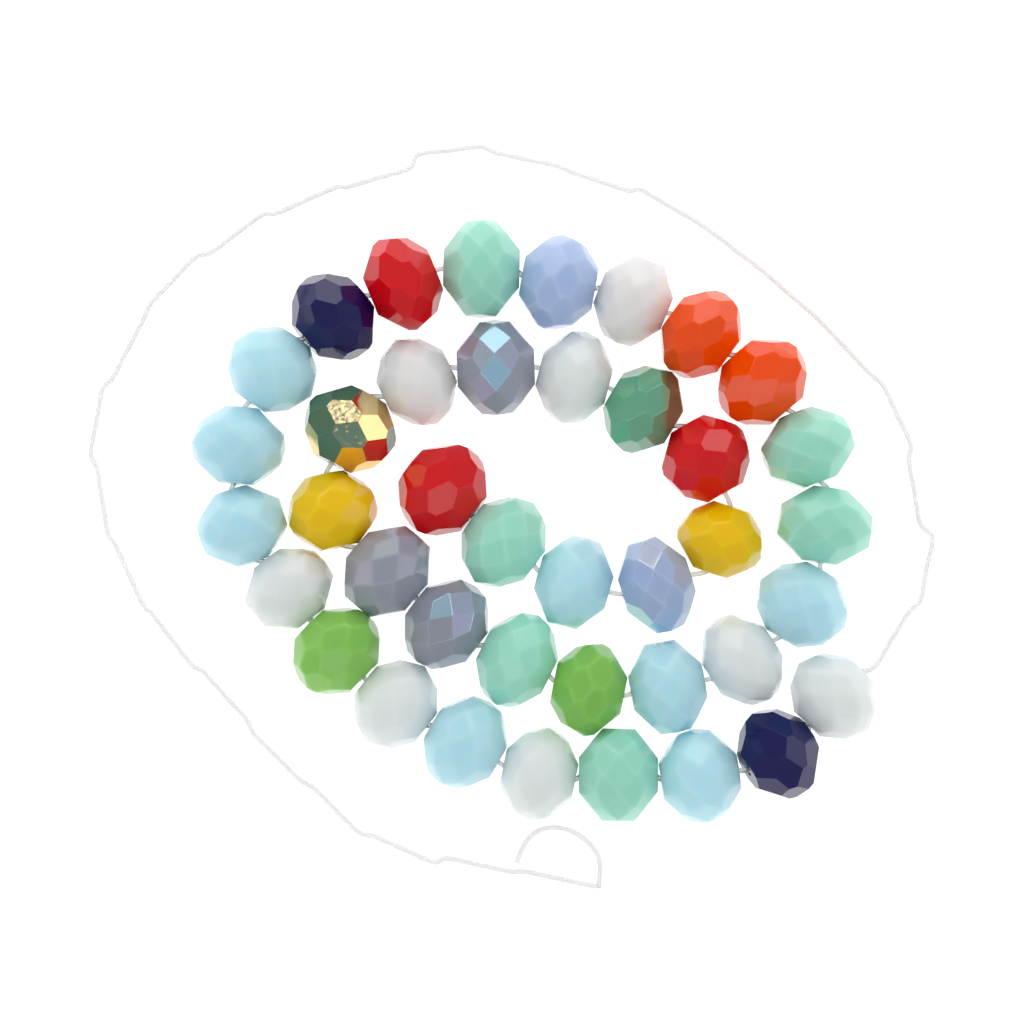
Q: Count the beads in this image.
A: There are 40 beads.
